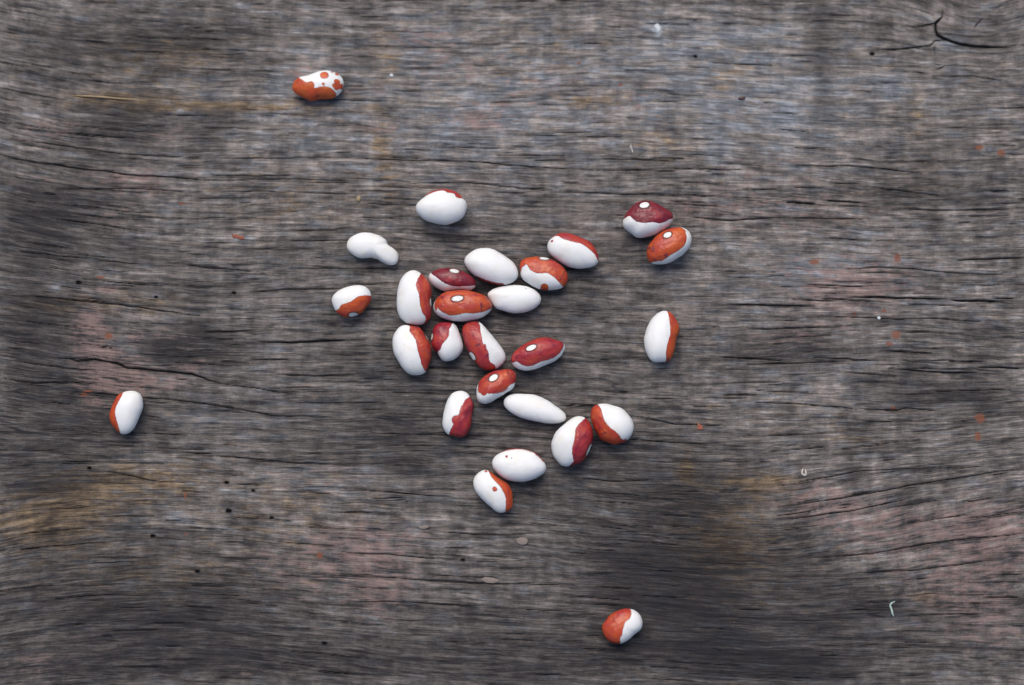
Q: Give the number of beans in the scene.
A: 27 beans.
